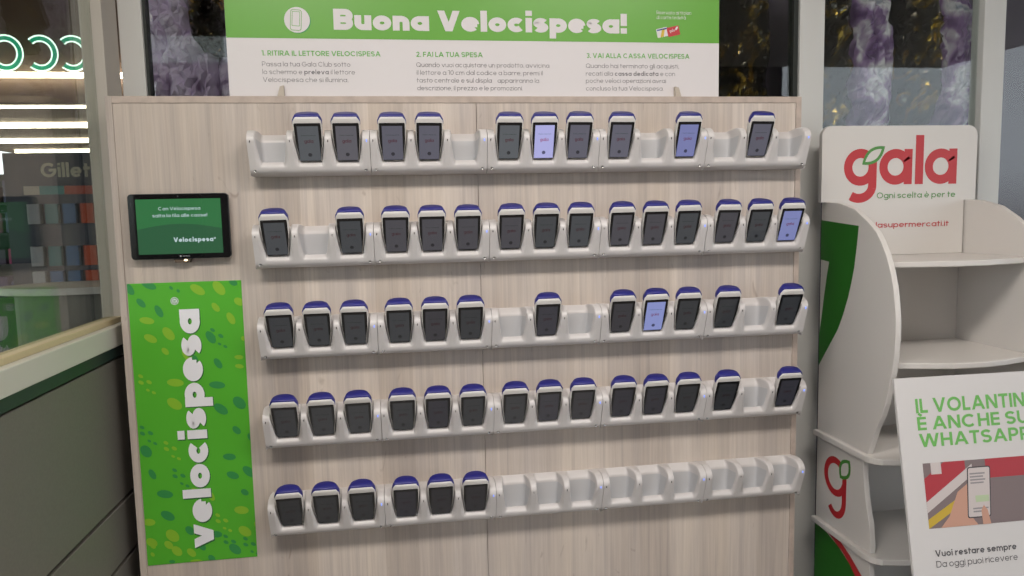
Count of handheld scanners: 56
